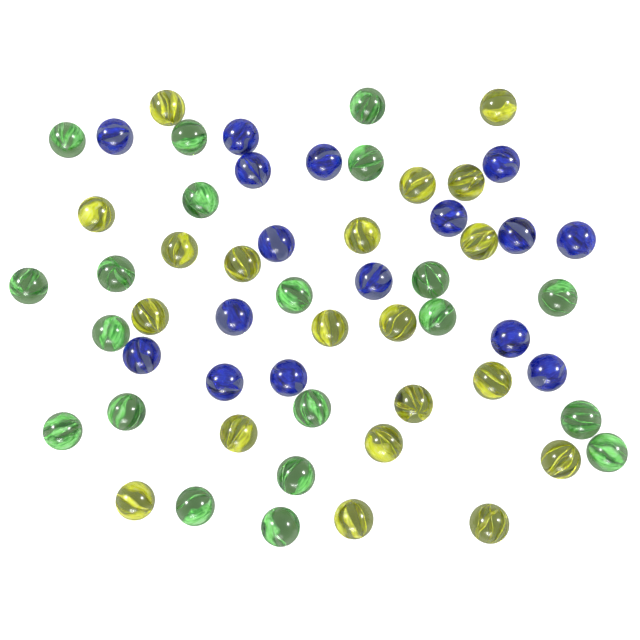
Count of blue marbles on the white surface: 16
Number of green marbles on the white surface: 20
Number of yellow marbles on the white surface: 20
